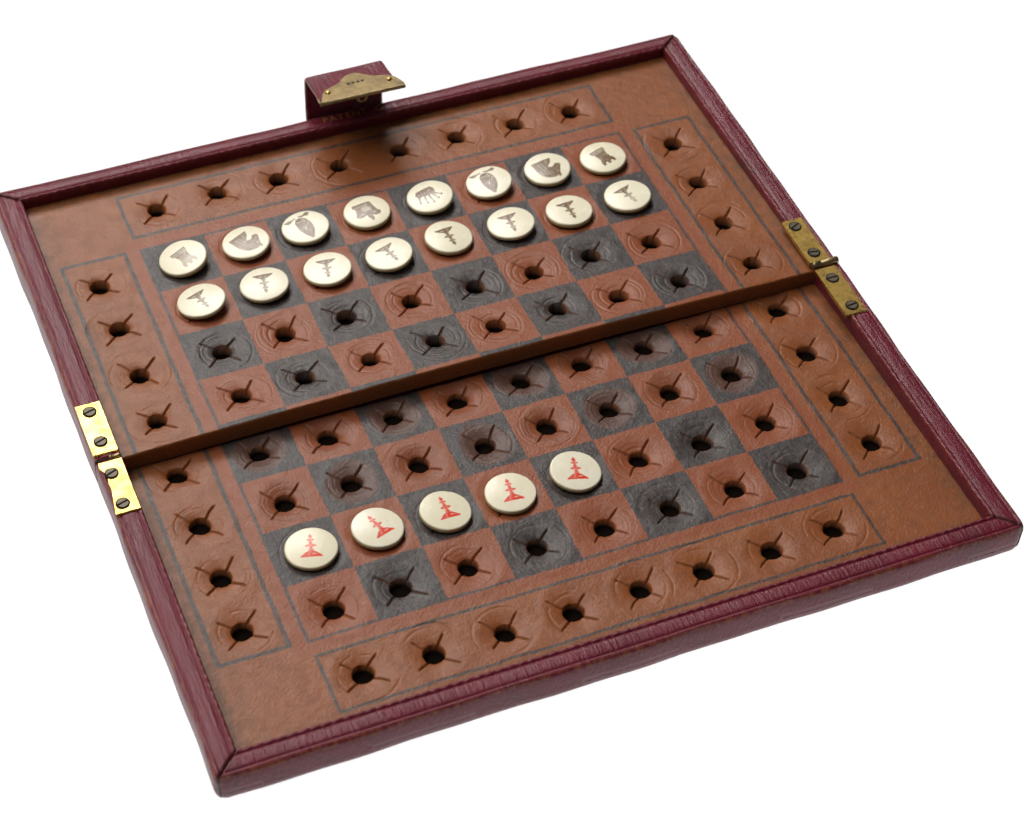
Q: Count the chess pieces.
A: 21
